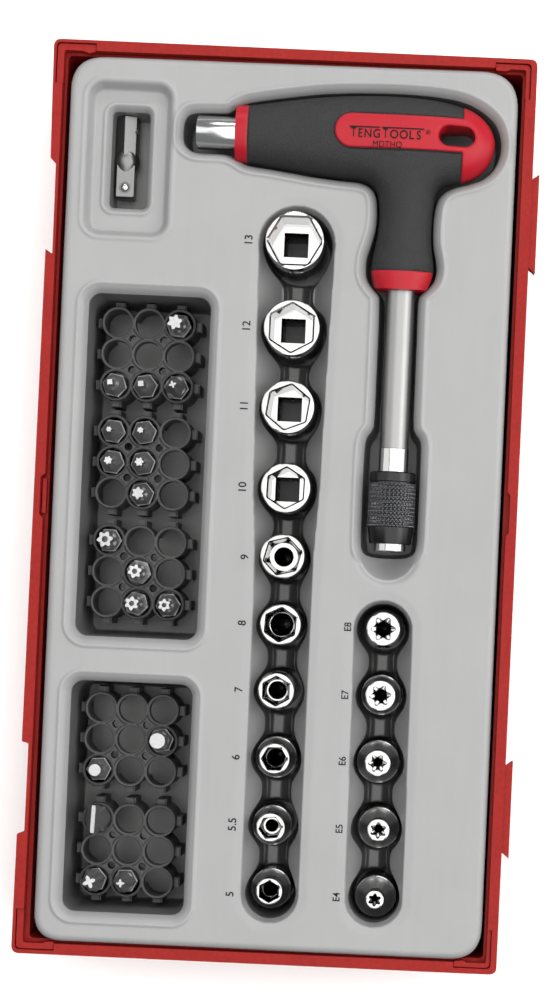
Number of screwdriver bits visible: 18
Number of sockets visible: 15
